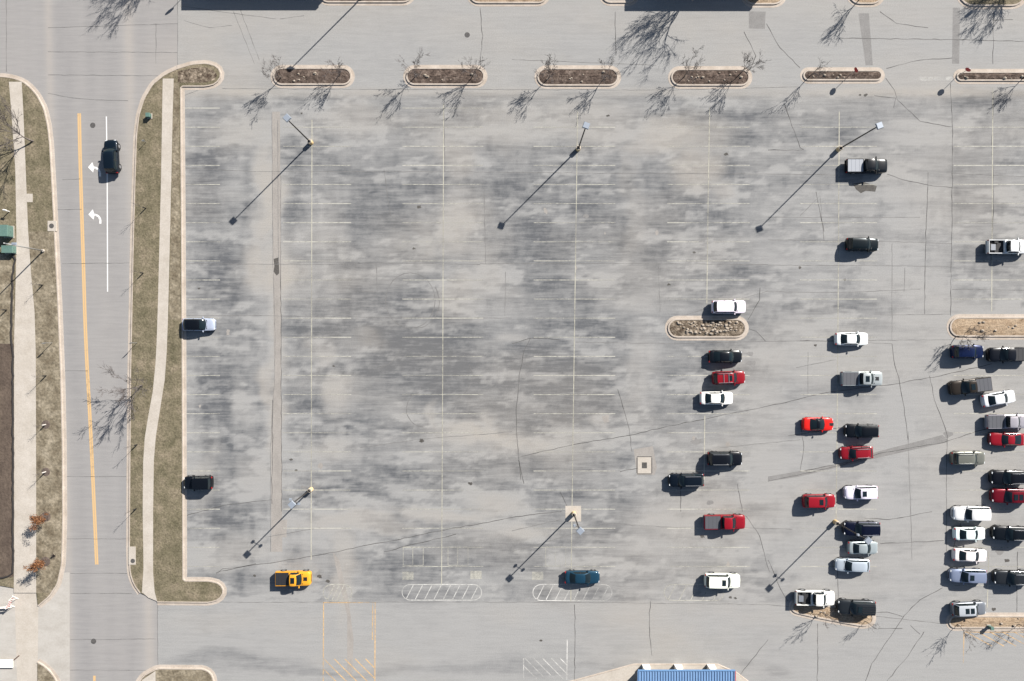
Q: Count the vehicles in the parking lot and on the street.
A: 44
